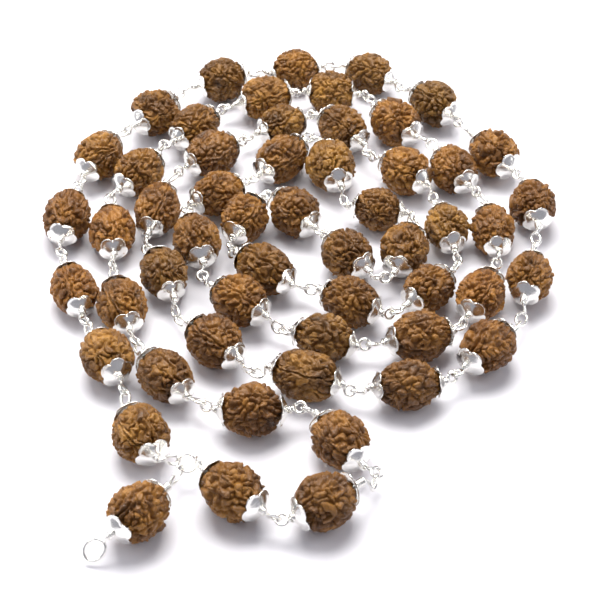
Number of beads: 55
